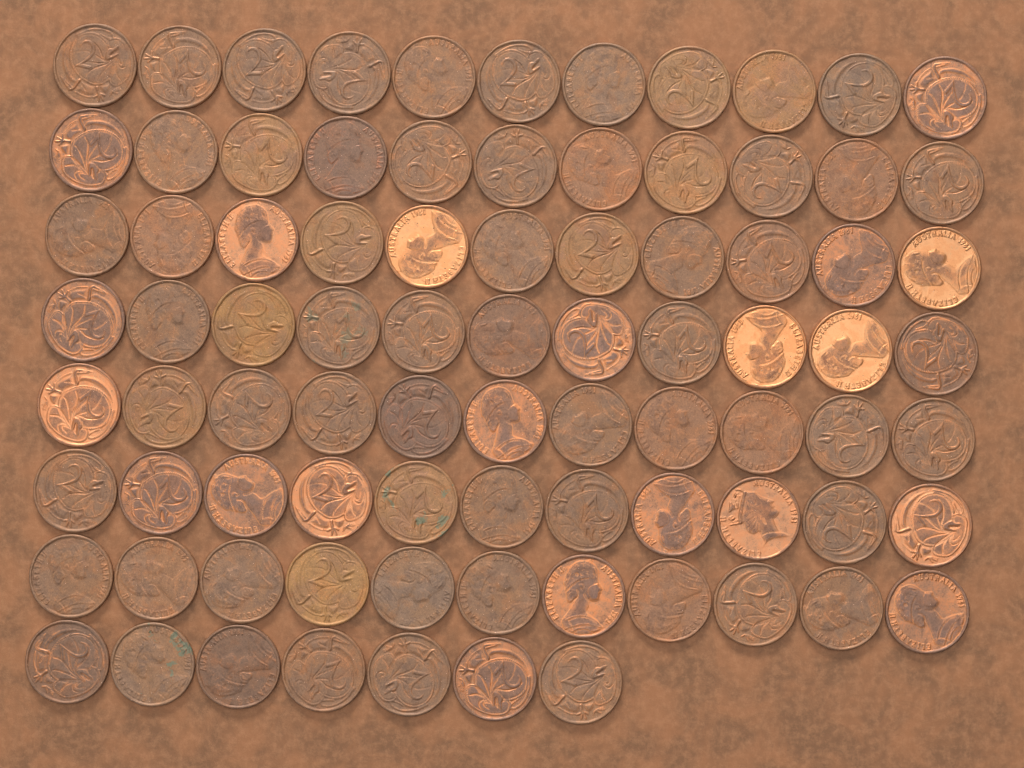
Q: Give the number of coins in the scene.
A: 84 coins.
